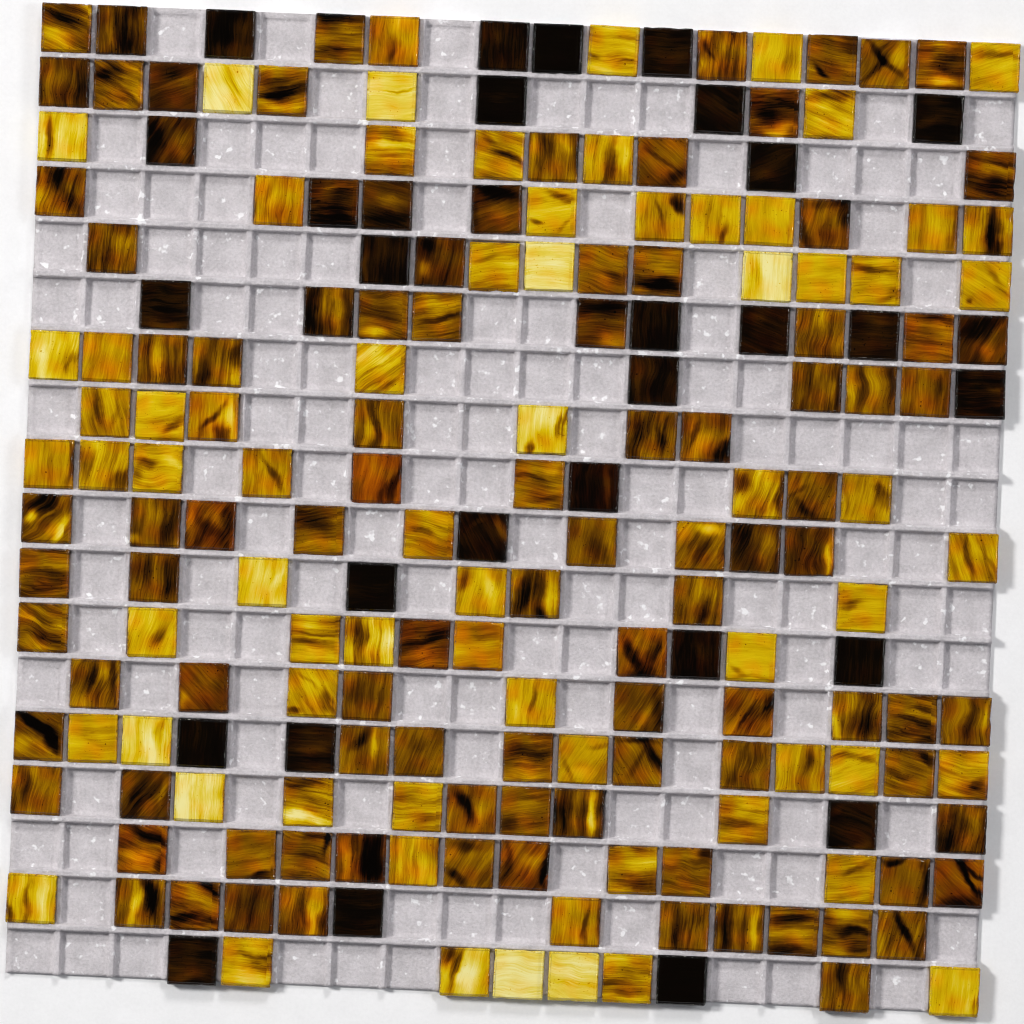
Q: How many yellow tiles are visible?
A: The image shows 70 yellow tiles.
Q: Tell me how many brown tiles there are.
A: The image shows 98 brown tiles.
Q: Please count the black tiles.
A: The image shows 26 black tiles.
